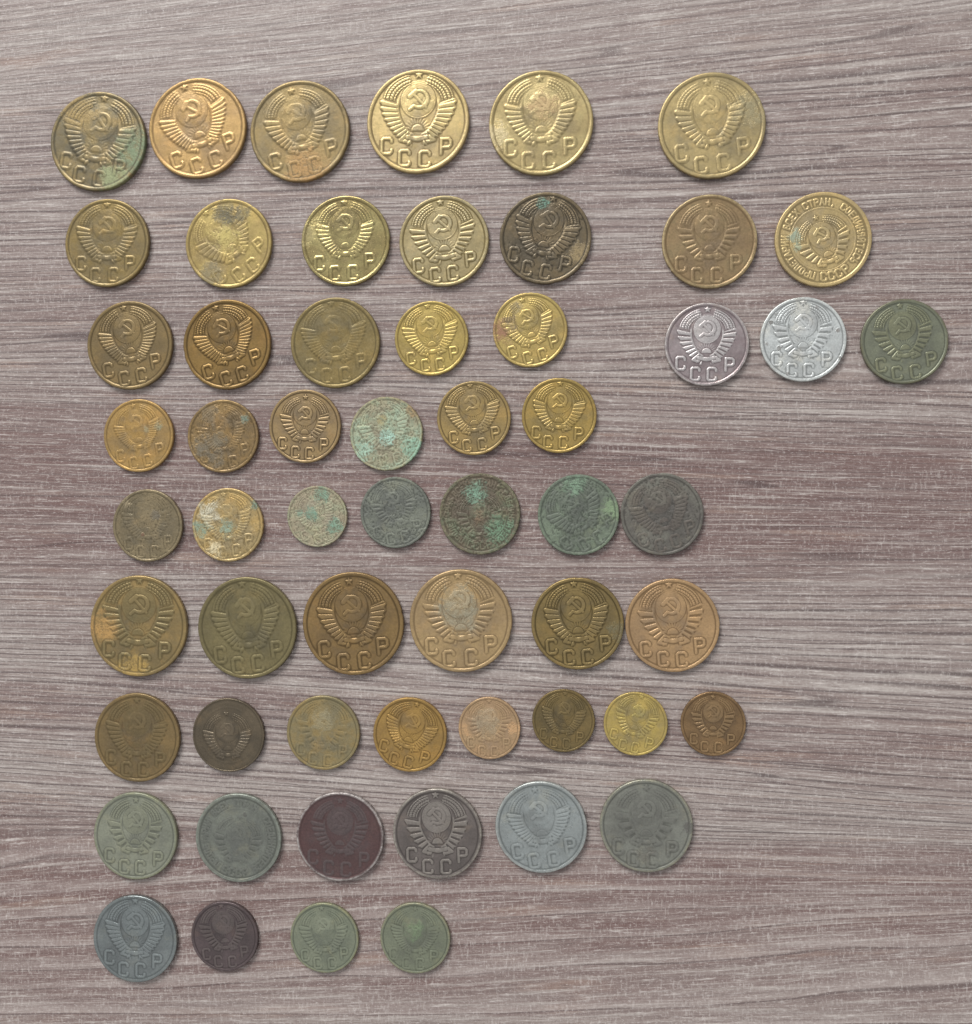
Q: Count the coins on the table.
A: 58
